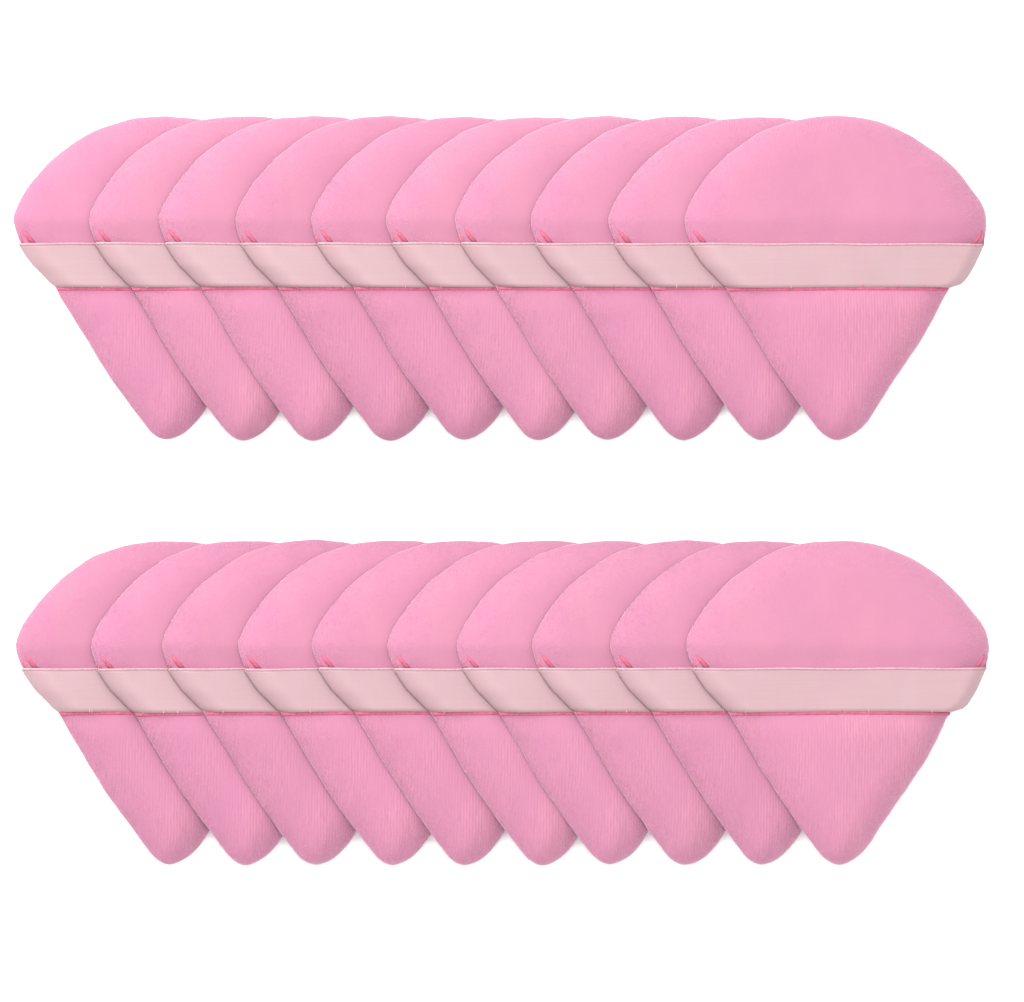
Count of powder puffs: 20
